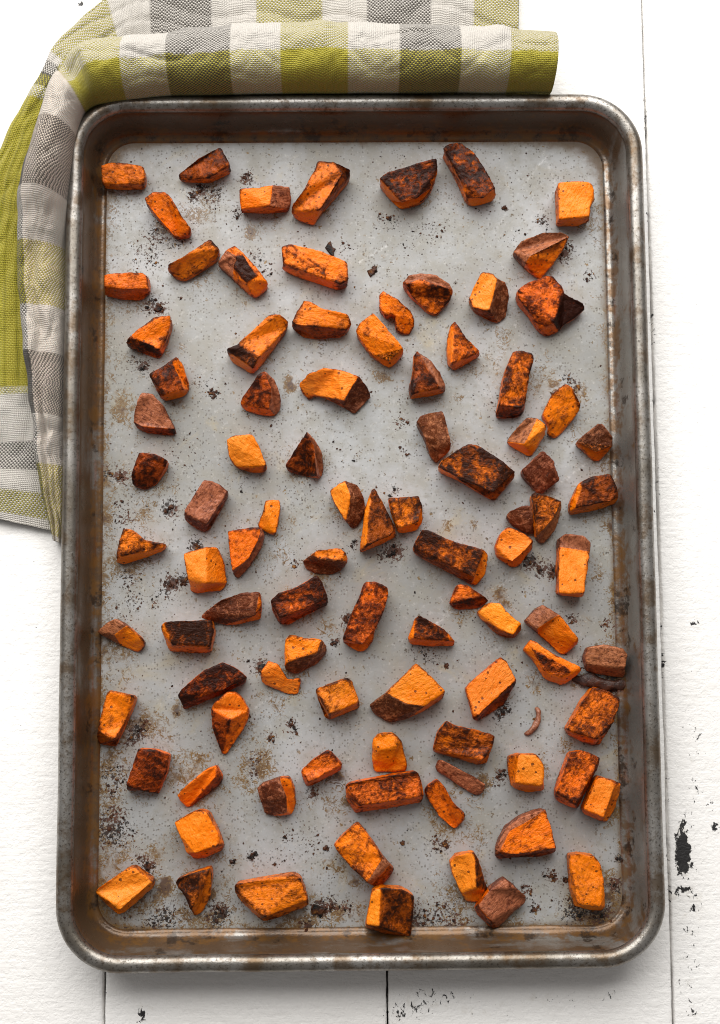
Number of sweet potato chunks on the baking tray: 94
